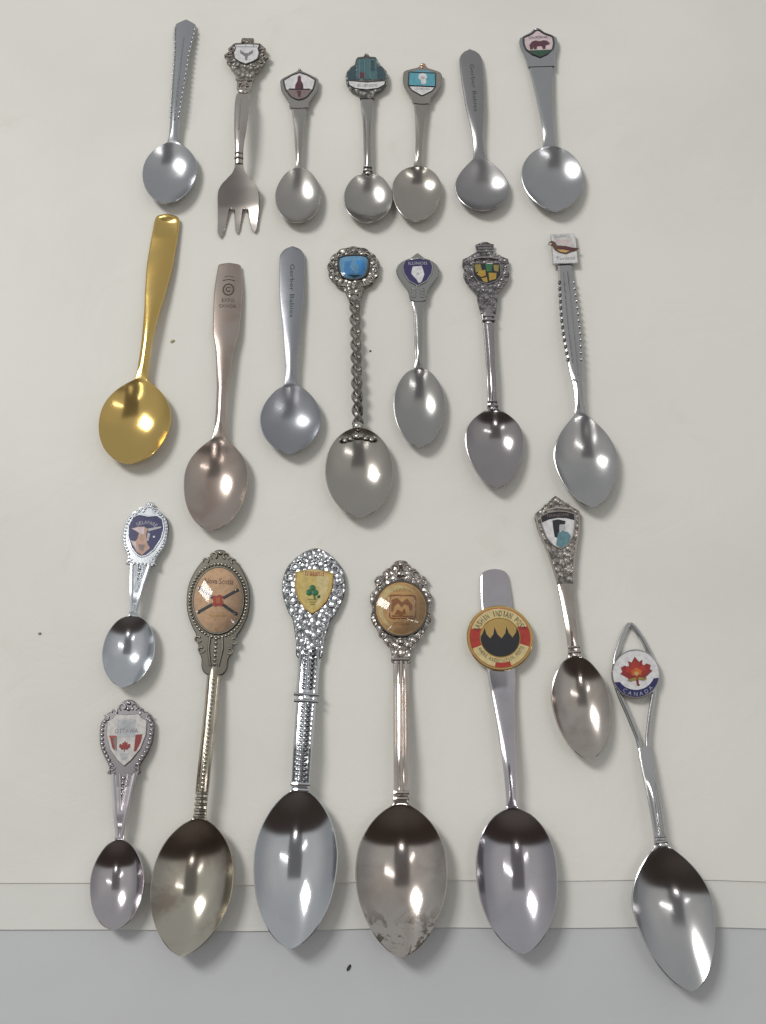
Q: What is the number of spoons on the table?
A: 21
